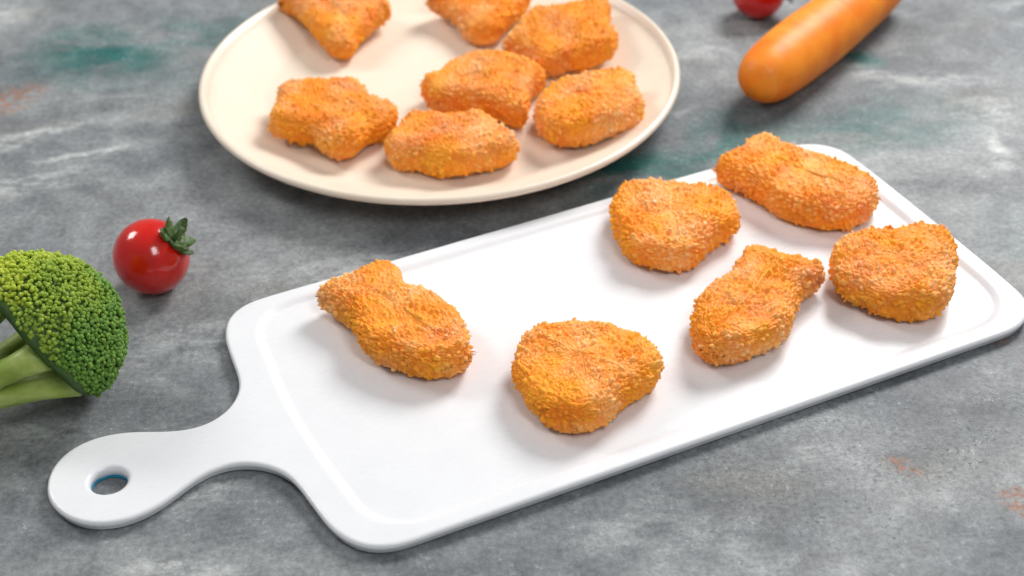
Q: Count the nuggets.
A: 13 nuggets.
